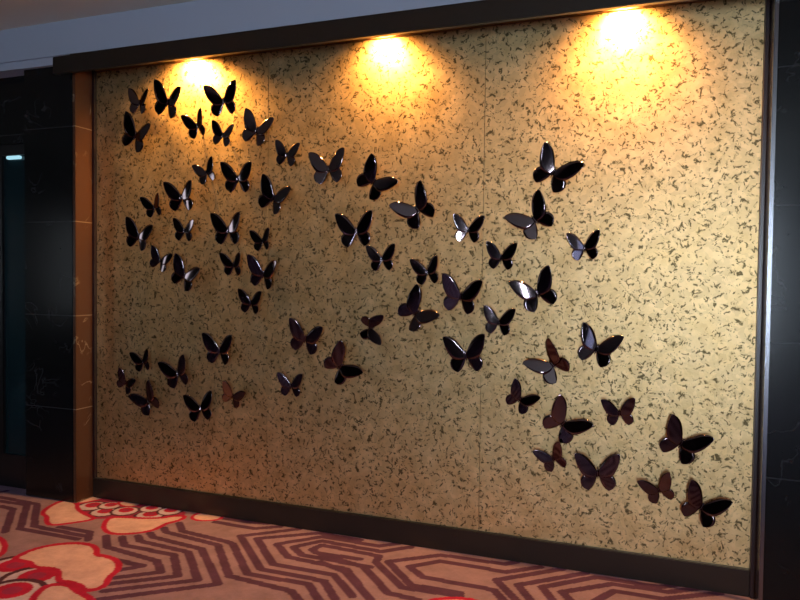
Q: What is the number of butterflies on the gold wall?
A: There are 59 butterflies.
